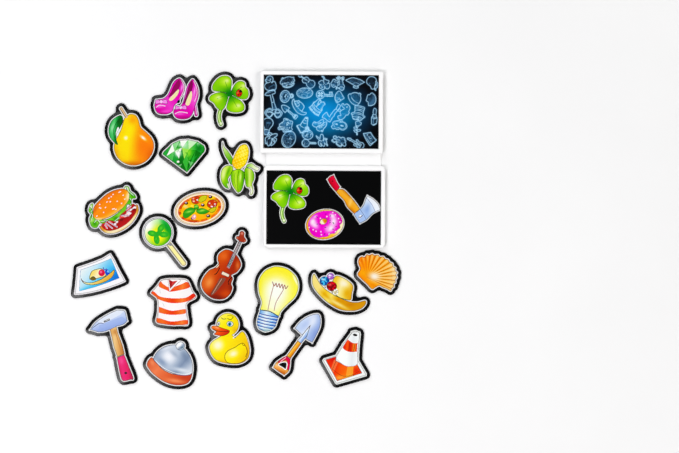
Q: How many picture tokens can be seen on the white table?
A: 19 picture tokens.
